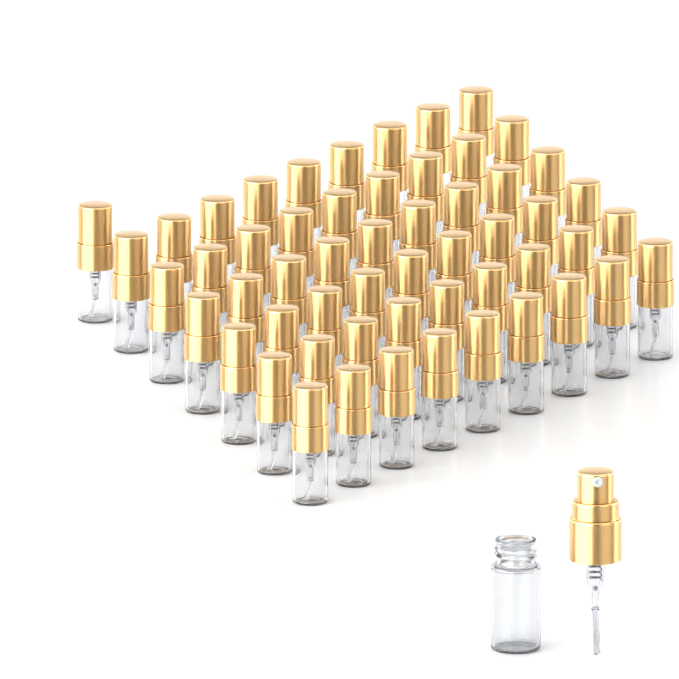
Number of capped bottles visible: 55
